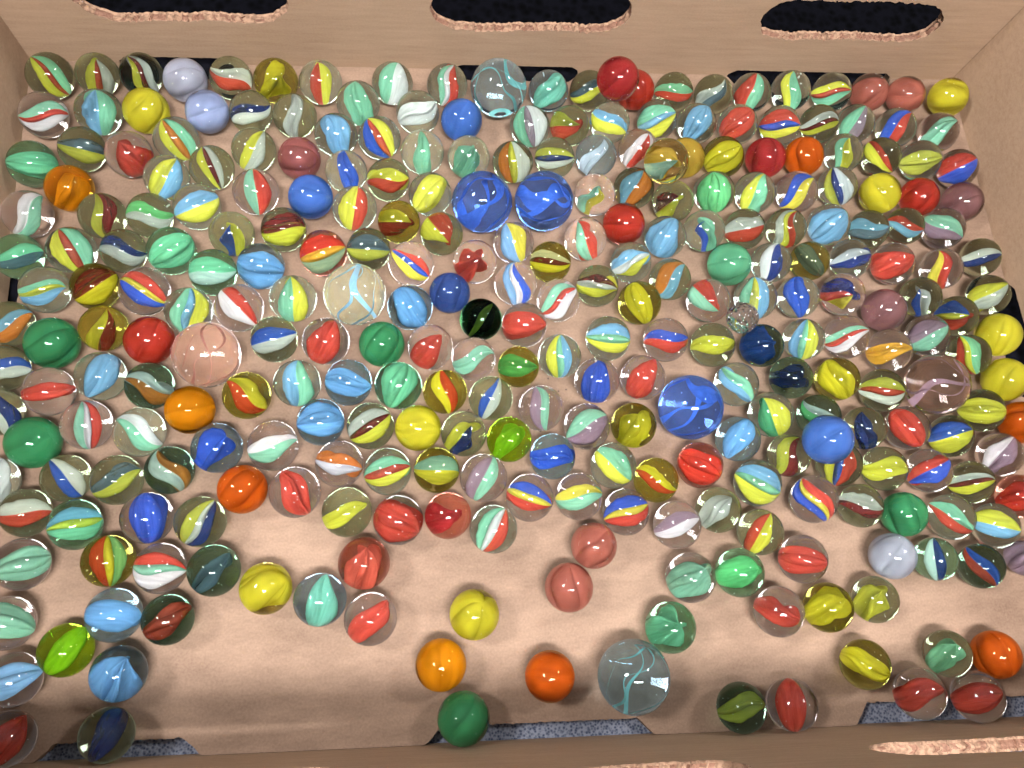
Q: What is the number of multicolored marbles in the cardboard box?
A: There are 153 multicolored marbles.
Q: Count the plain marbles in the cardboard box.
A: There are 143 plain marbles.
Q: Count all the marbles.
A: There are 296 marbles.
